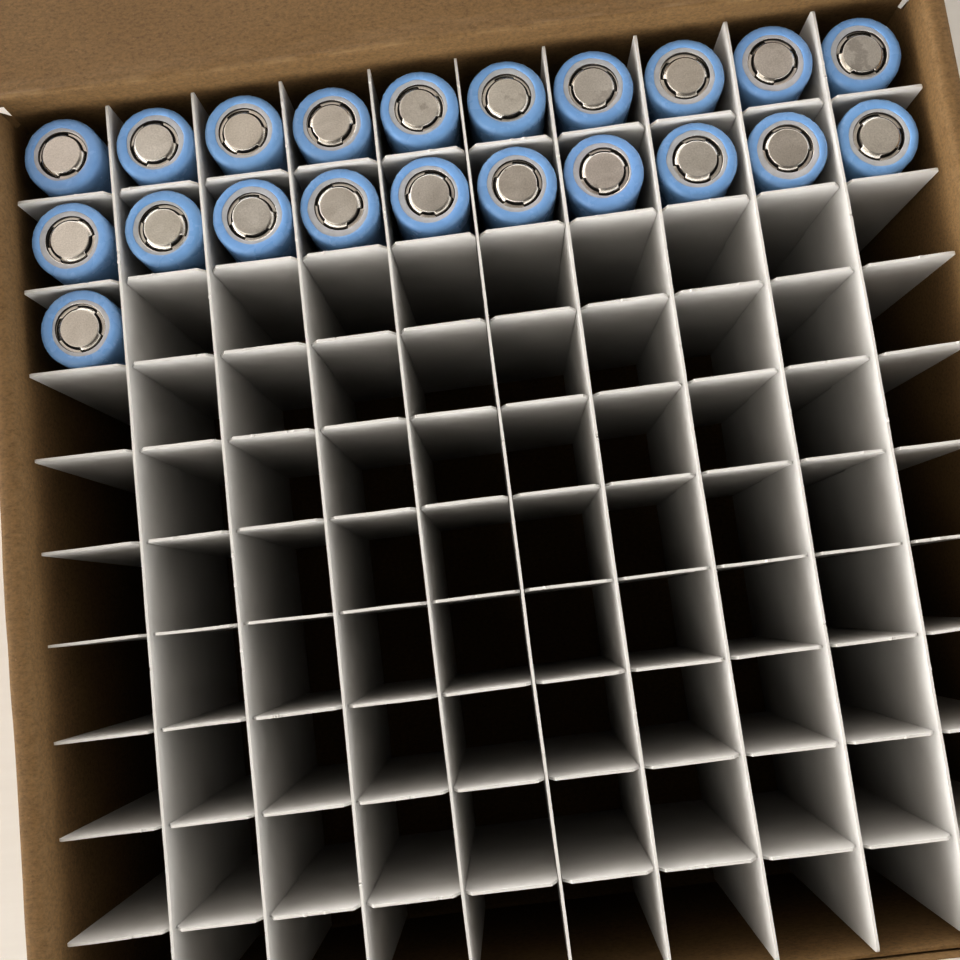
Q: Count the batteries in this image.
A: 21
